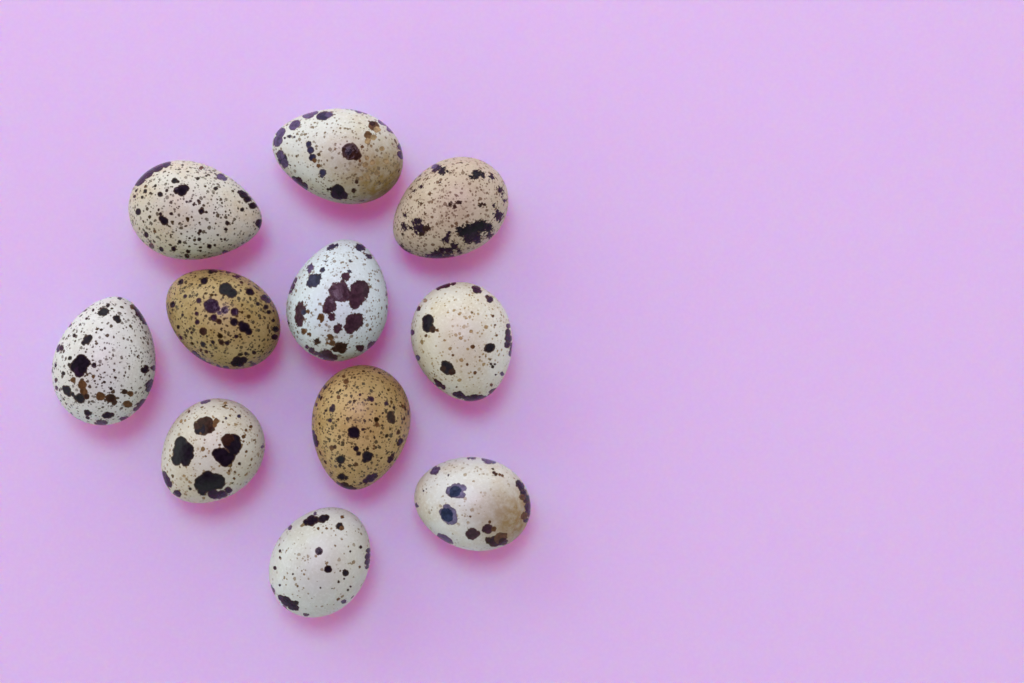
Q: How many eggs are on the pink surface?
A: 11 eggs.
